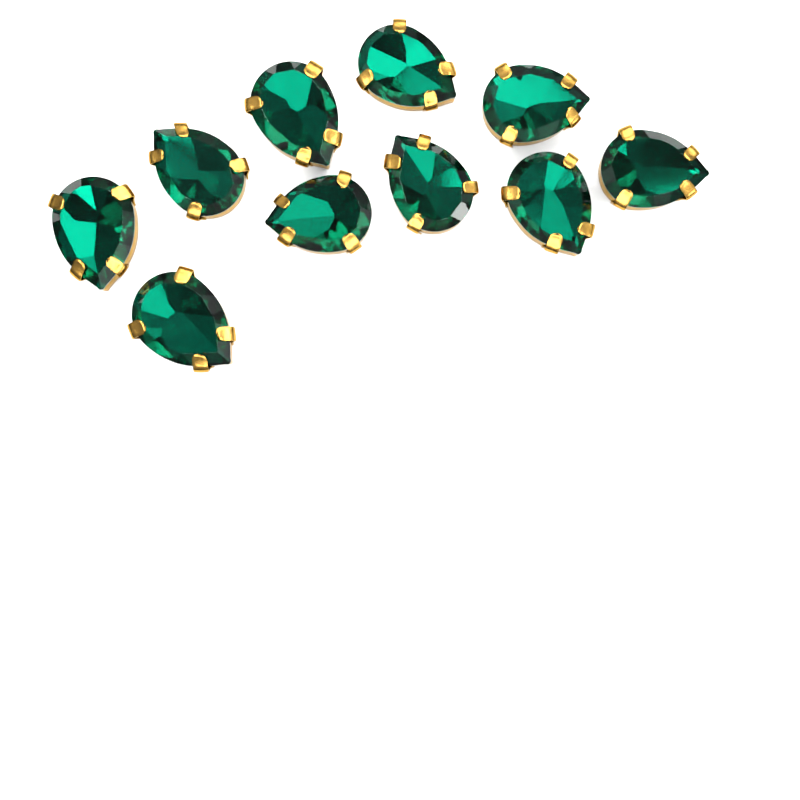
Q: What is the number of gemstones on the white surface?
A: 10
